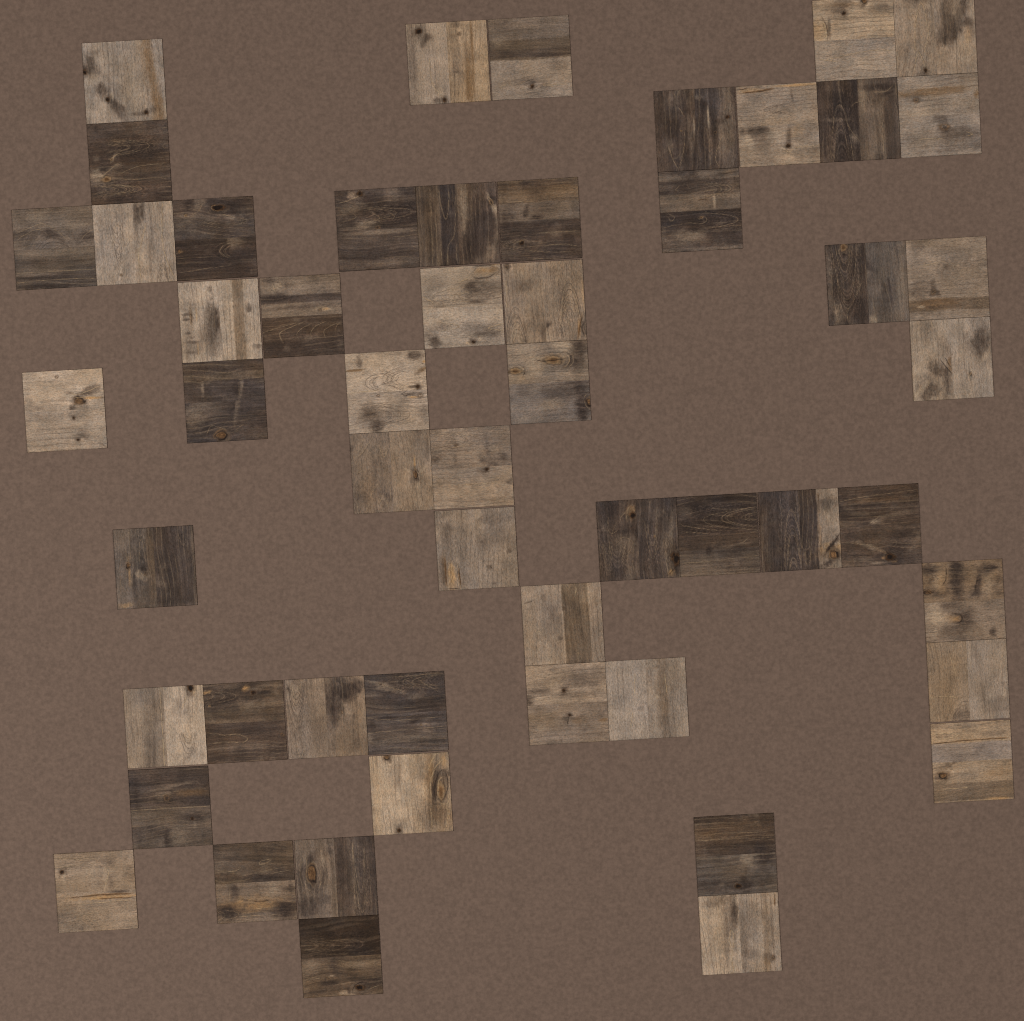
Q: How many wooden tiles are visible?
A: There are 54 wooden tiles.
